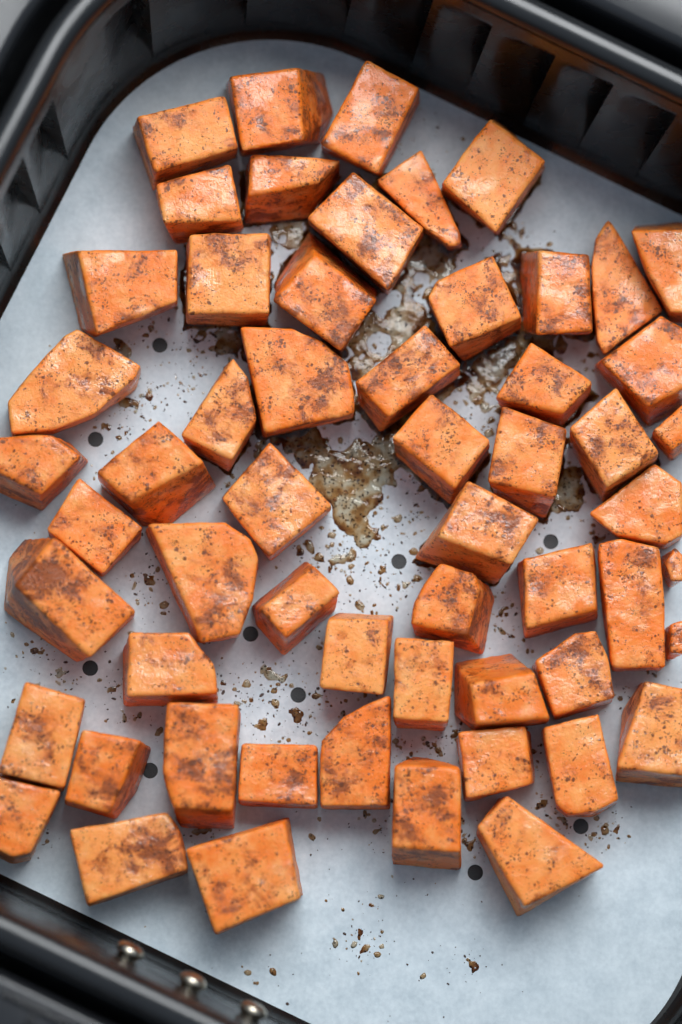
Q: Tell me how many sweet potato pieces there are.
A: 57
